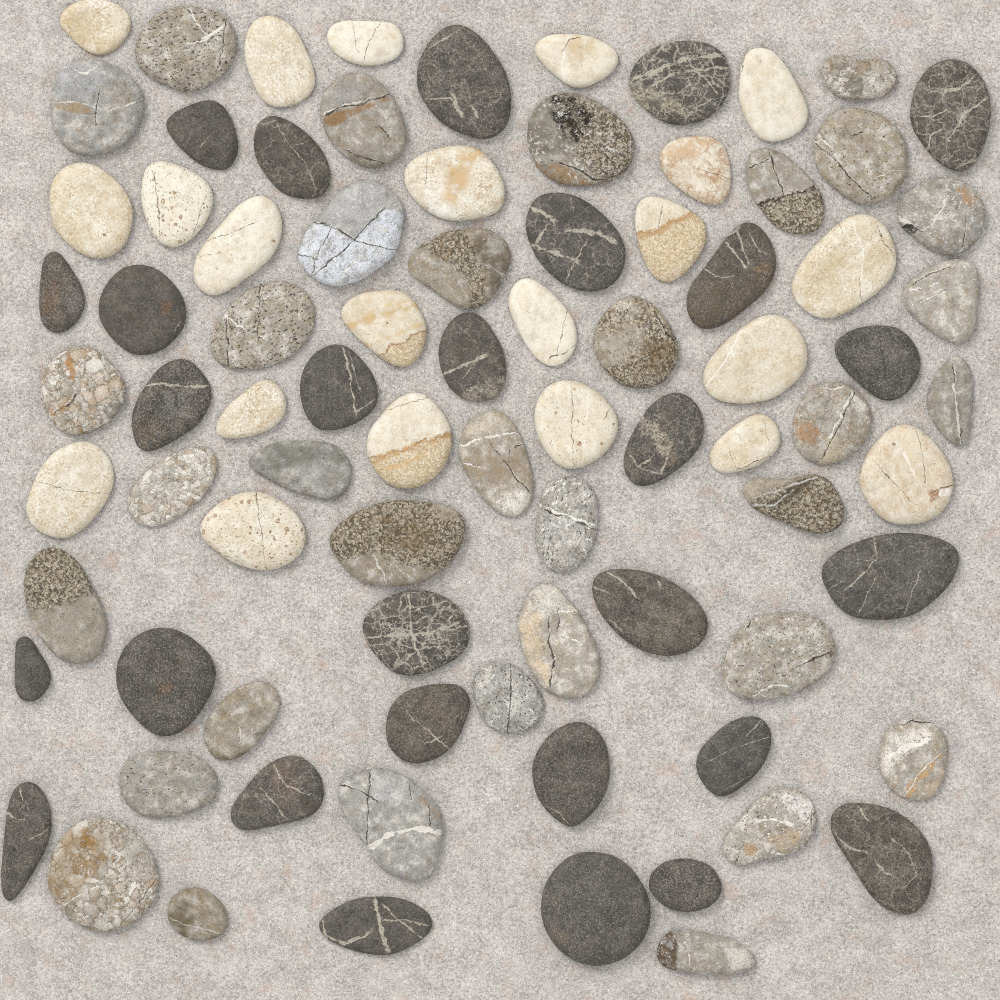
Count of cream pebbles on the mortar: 22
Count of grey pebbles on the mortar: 34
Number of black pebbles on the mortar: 28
